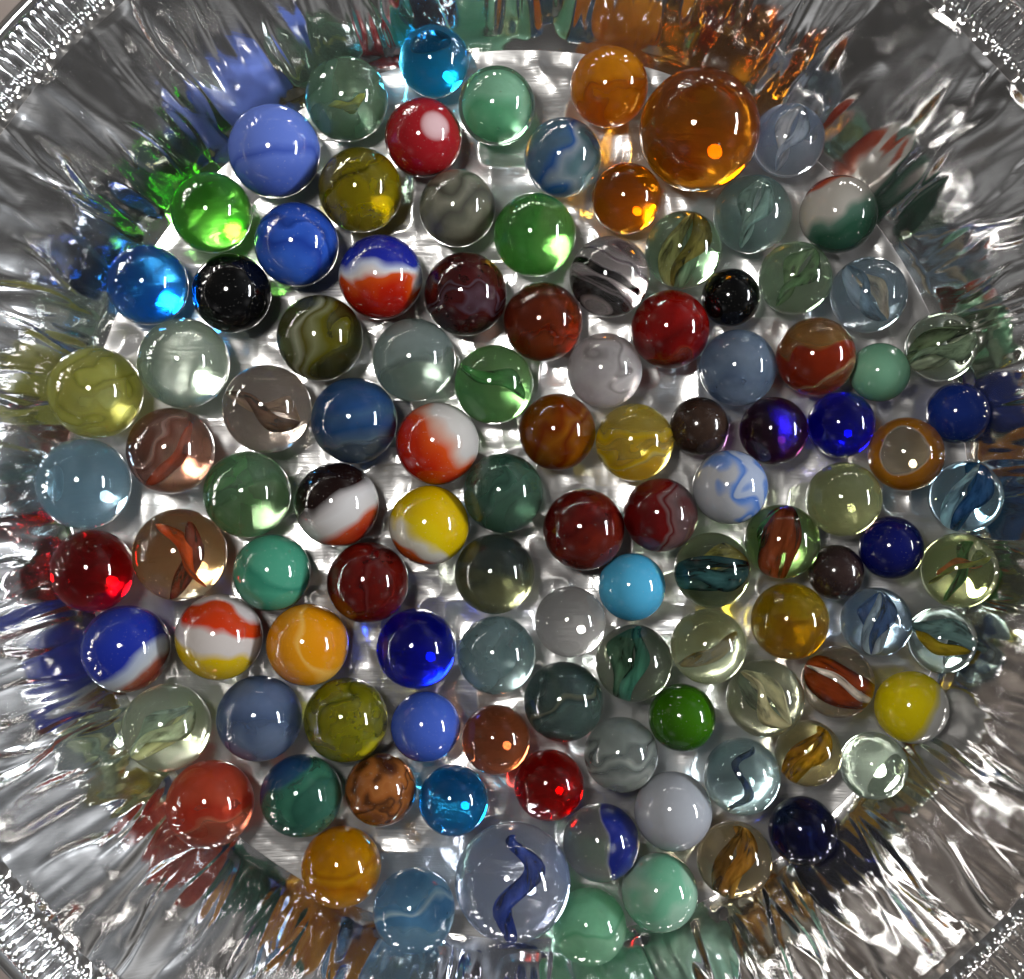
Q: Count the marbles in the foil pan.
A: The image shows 109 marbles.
